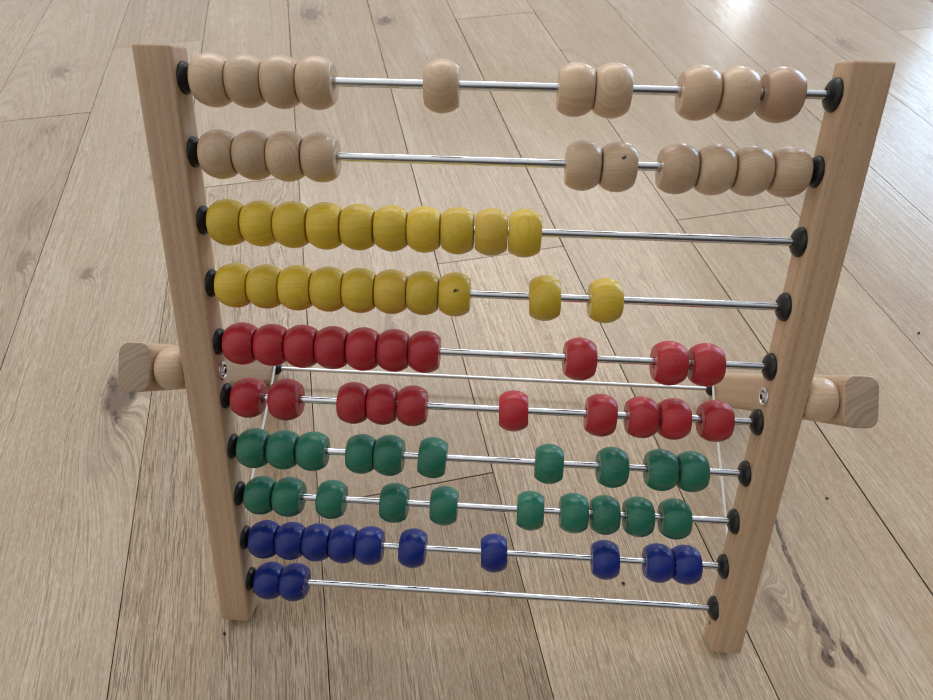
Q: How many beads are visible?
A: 92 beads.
